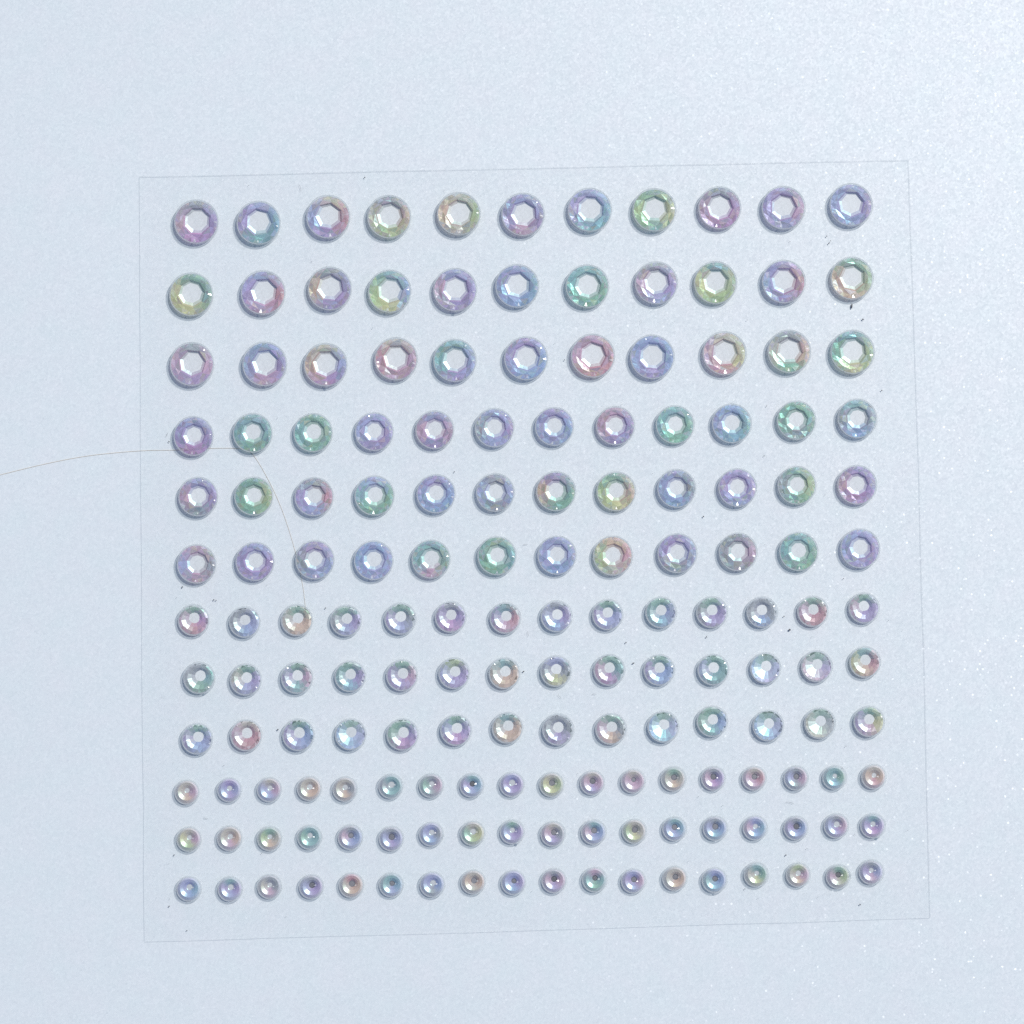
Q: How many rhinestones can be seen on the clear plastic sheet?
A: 165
